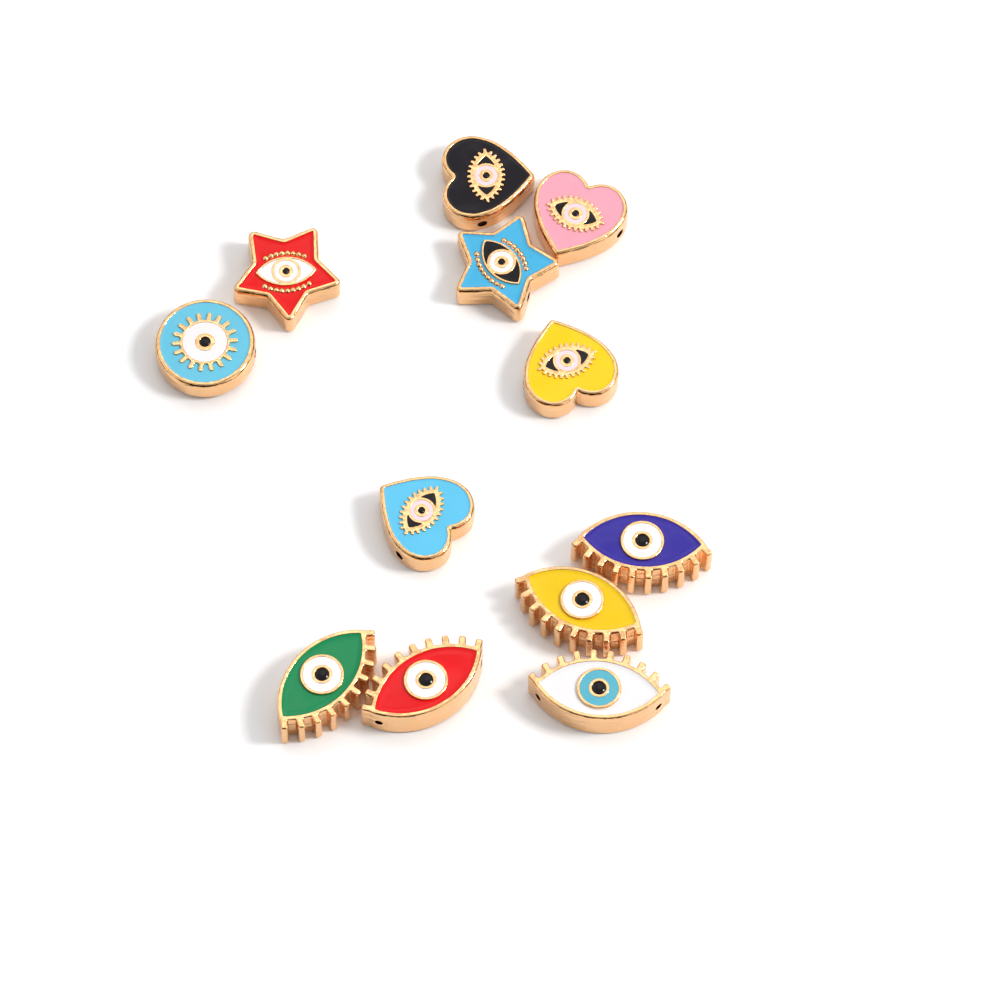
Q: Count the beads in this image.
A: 12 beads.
